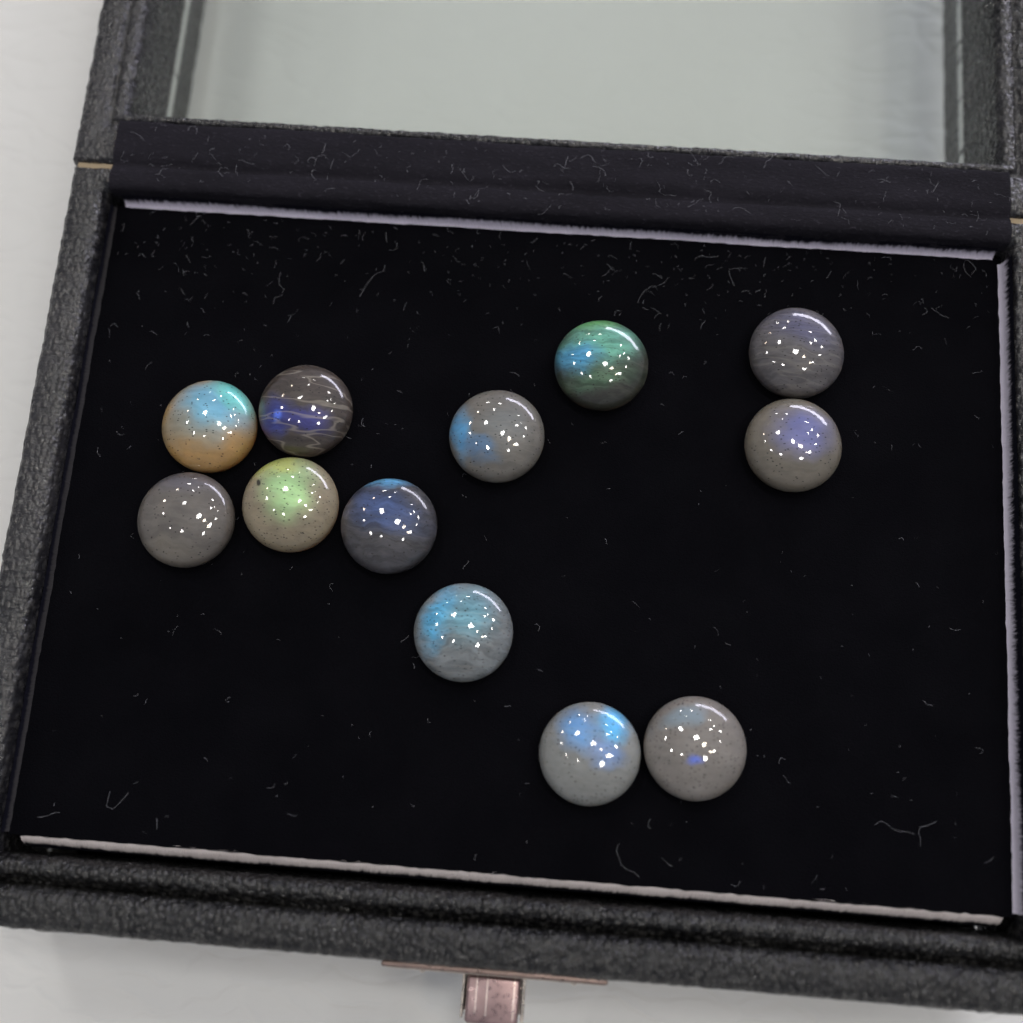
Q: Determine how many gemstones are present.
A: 12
